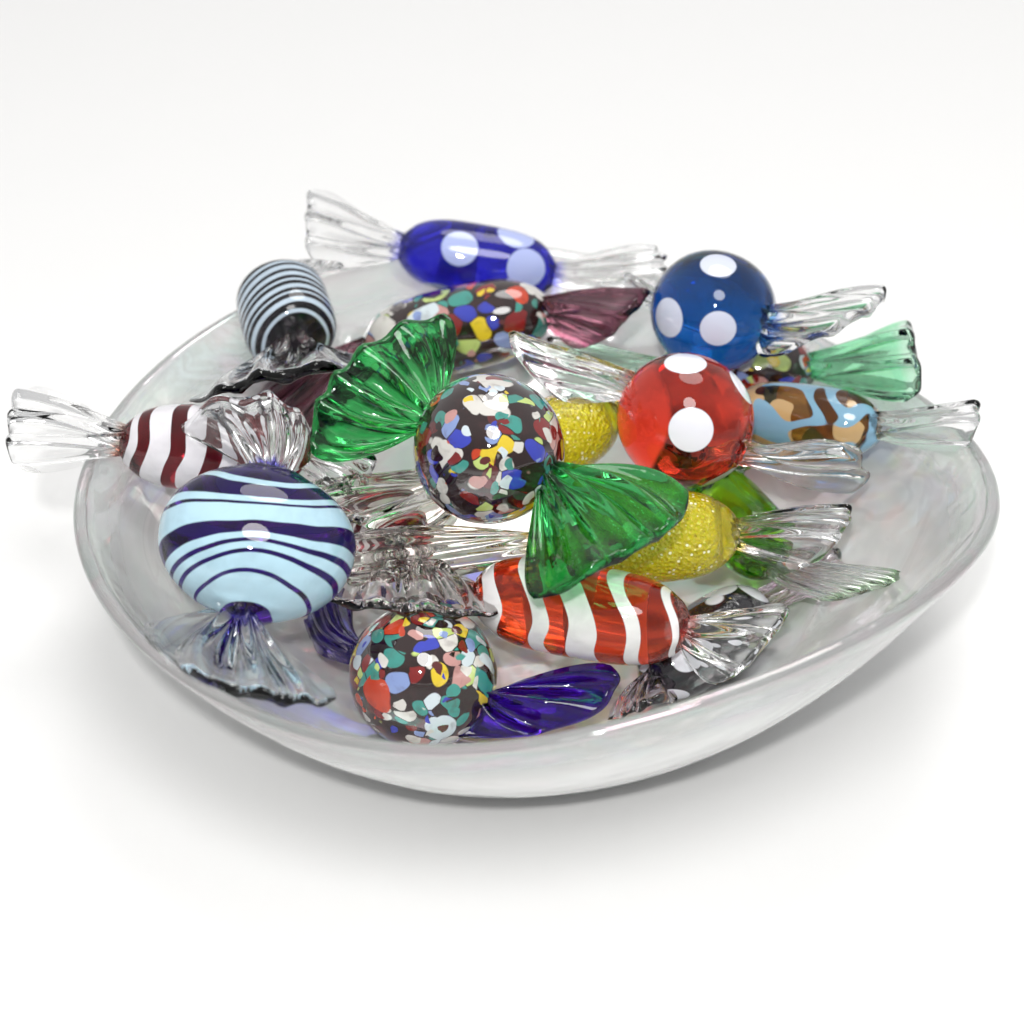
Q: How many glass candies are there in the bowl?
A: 17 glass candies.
